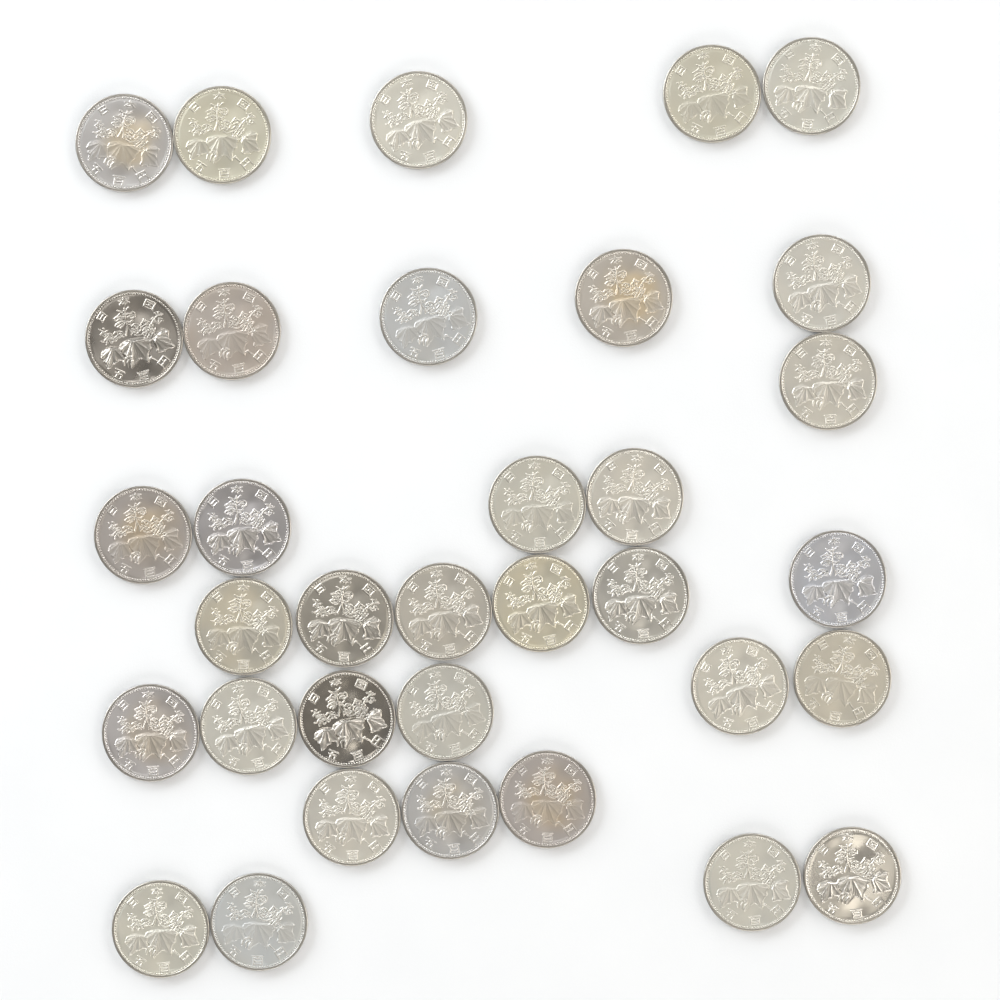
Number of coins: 34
